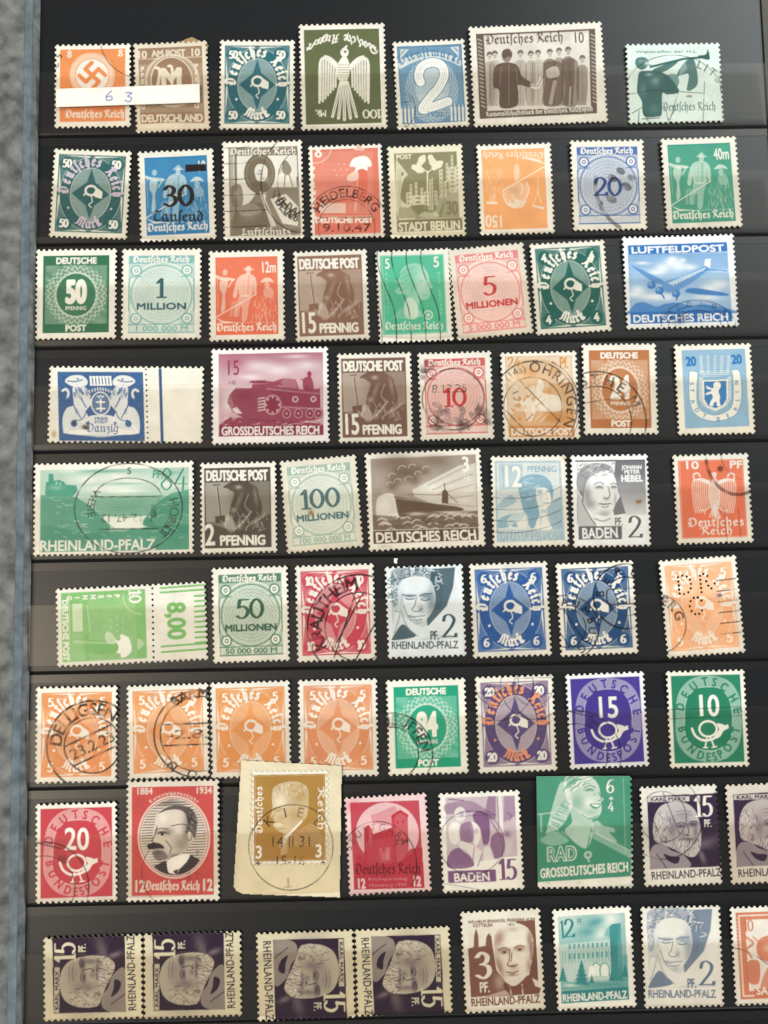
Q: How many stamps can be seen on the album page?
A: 68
